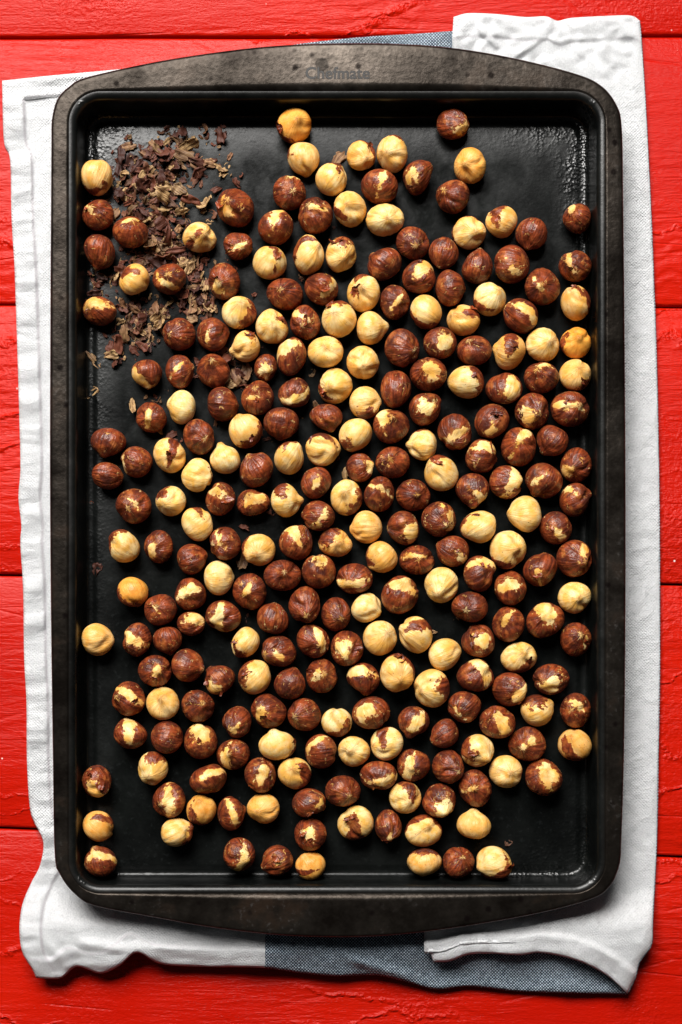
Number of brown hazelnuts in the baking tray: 159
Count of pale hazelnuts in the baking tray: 93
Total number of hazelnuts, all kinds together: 252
